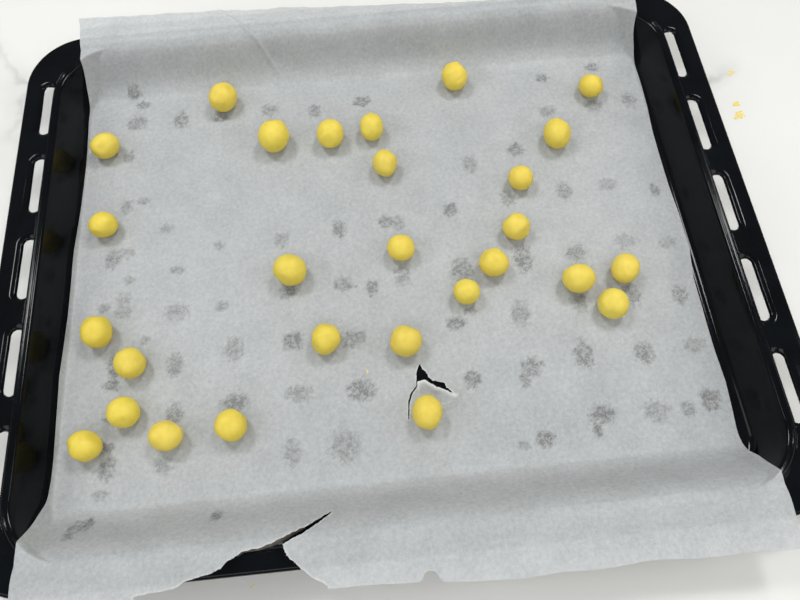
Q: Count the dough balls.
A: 28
